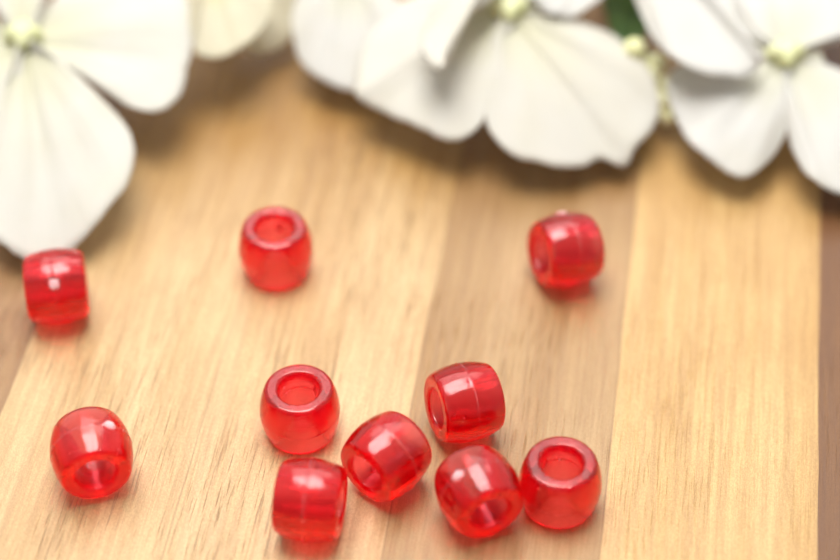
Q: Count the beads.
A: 10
